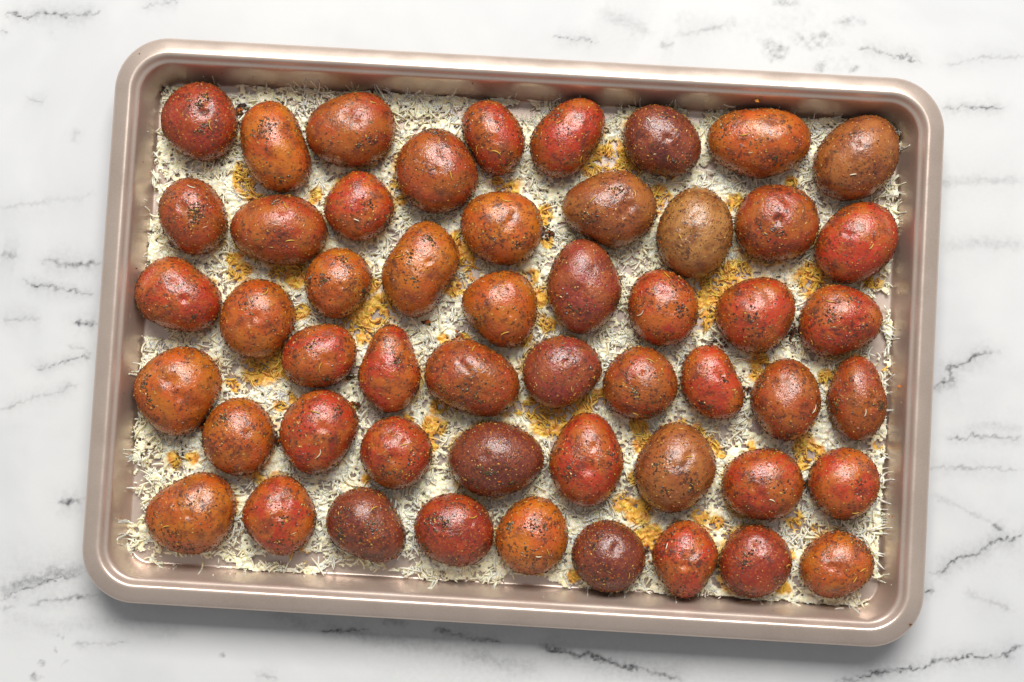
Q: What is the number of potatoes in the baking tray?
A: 52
